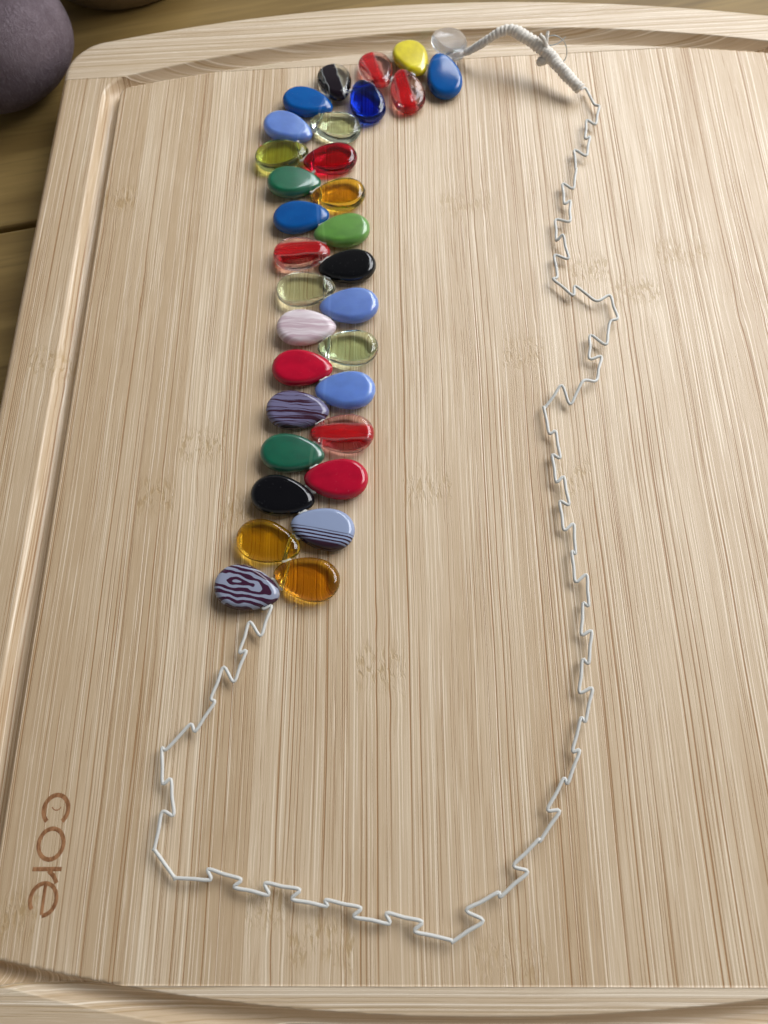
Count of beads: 33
